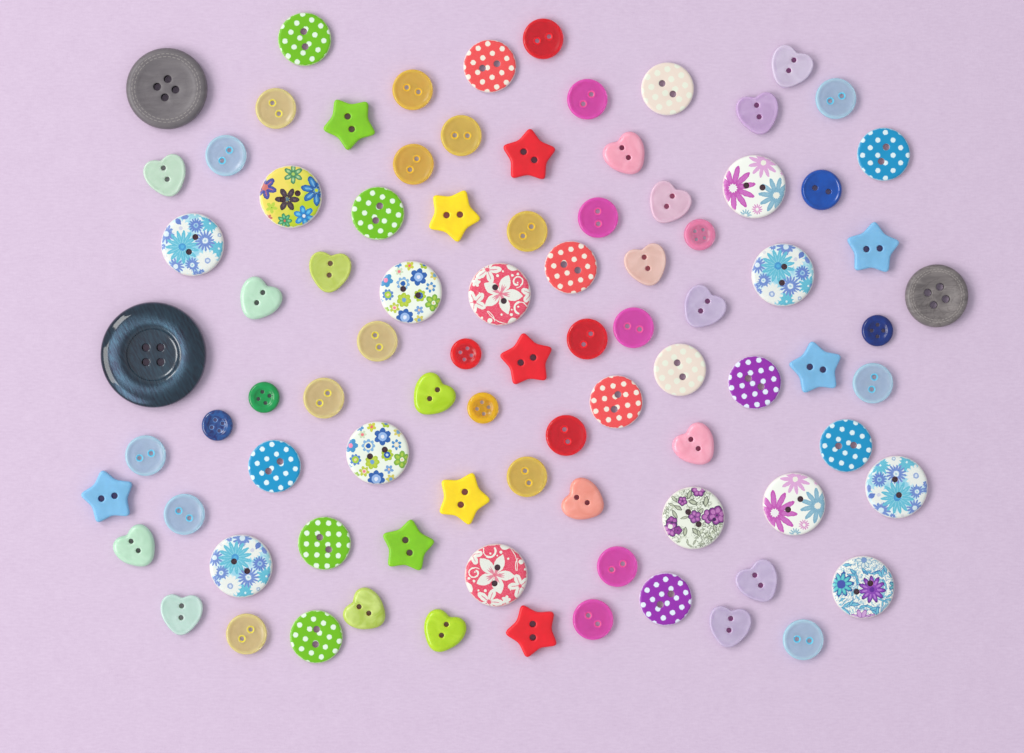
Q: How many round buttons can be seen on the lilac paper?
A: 60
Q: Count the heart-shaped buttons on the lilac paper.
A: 18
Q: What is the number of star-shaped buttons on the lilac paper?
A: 10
